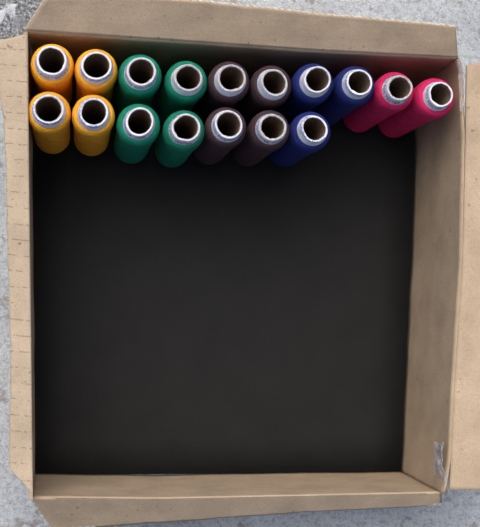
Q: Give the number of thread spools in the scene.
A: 17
